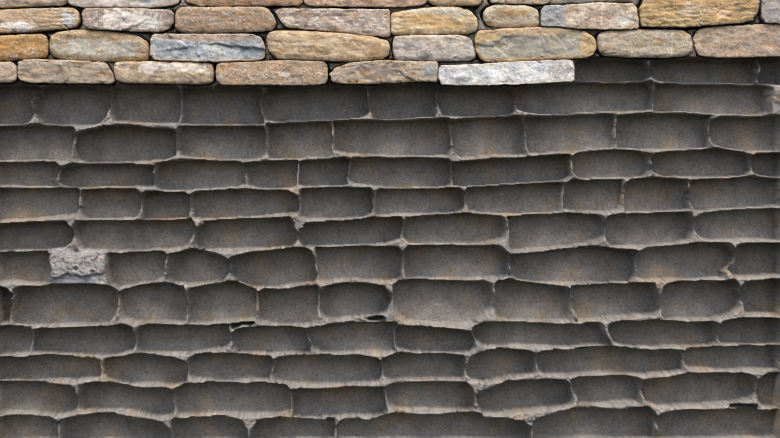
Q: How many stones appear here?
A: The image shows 29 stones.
